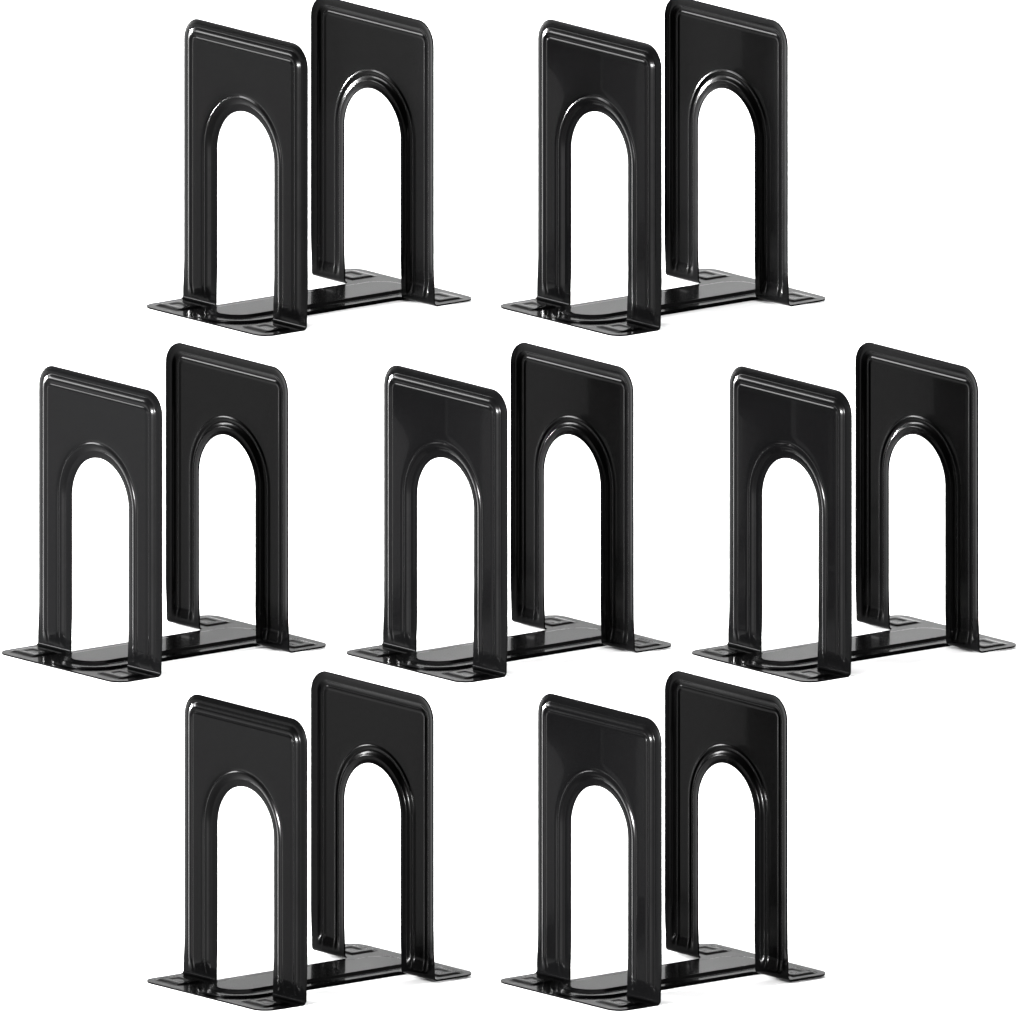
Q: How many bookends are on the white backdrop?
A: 14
